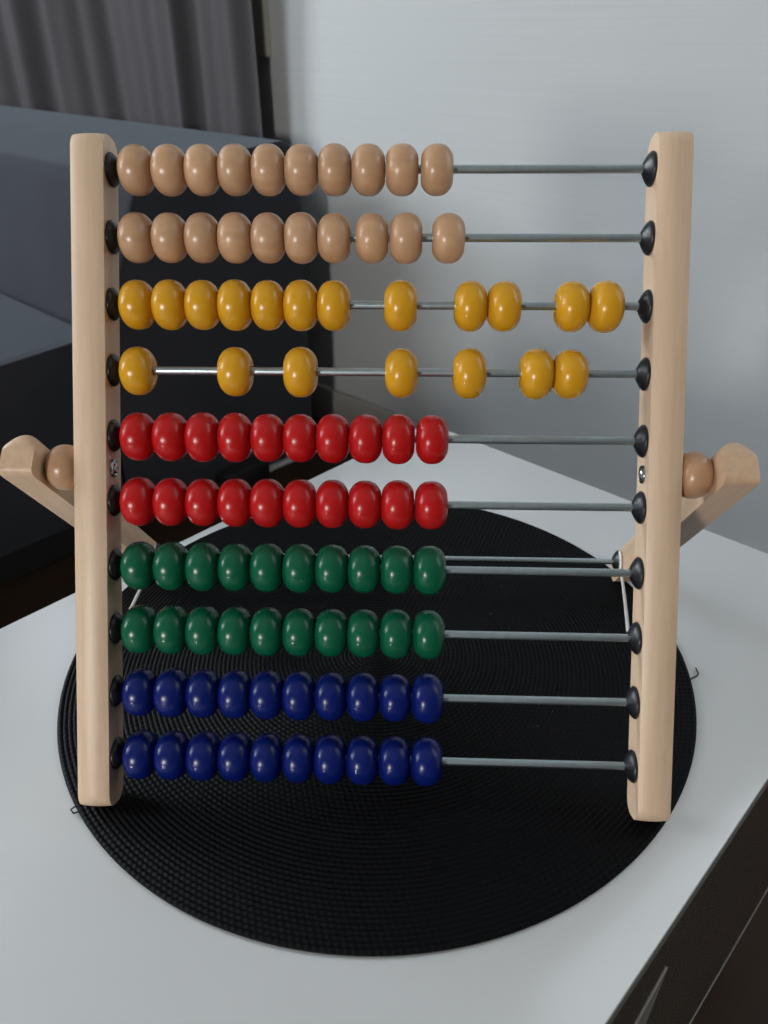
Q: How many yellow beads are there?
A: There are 19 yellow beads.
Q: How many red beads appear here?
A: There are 20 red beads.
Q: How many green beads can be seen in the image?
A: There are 20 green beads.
